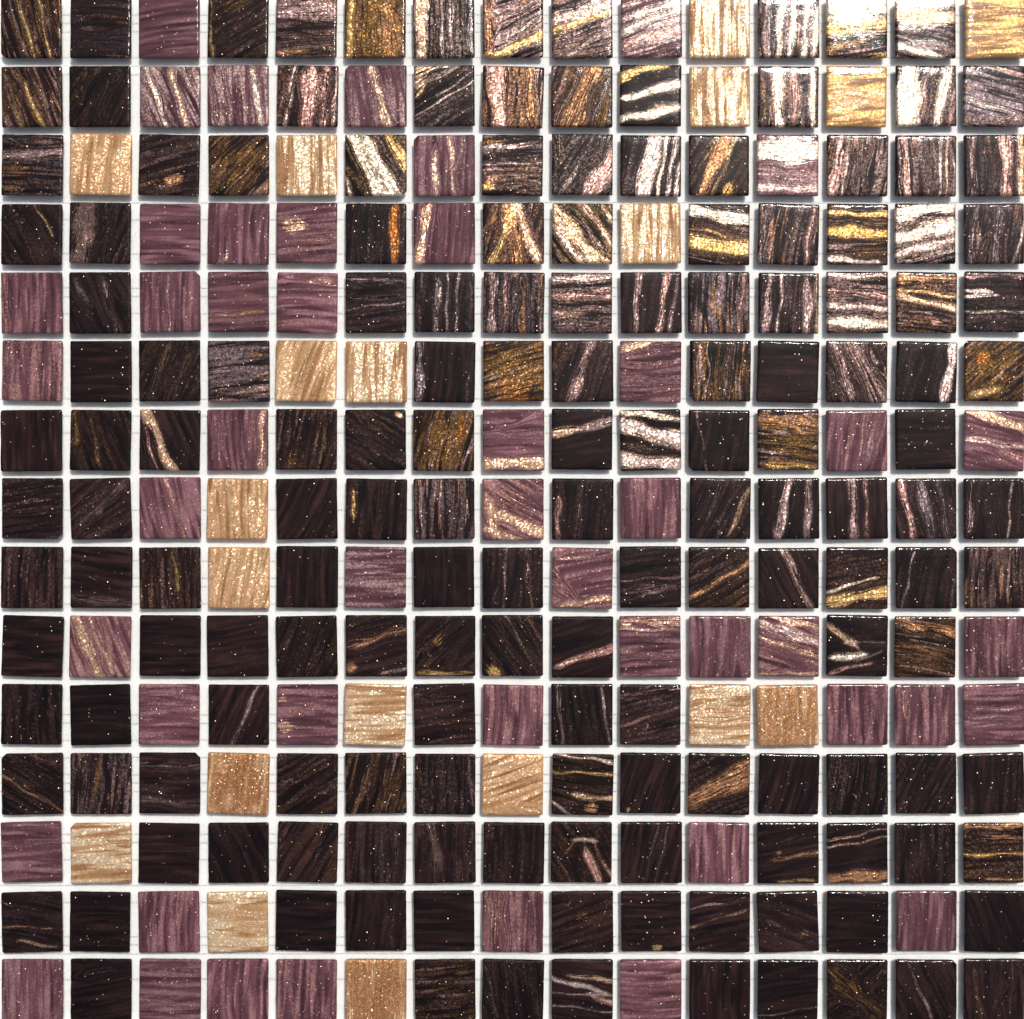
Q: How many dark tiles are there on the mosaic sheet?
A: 159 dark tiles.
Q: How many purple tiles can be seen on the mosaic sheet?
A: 47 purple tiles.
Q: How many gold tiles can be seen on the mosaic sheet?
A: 19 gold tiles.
